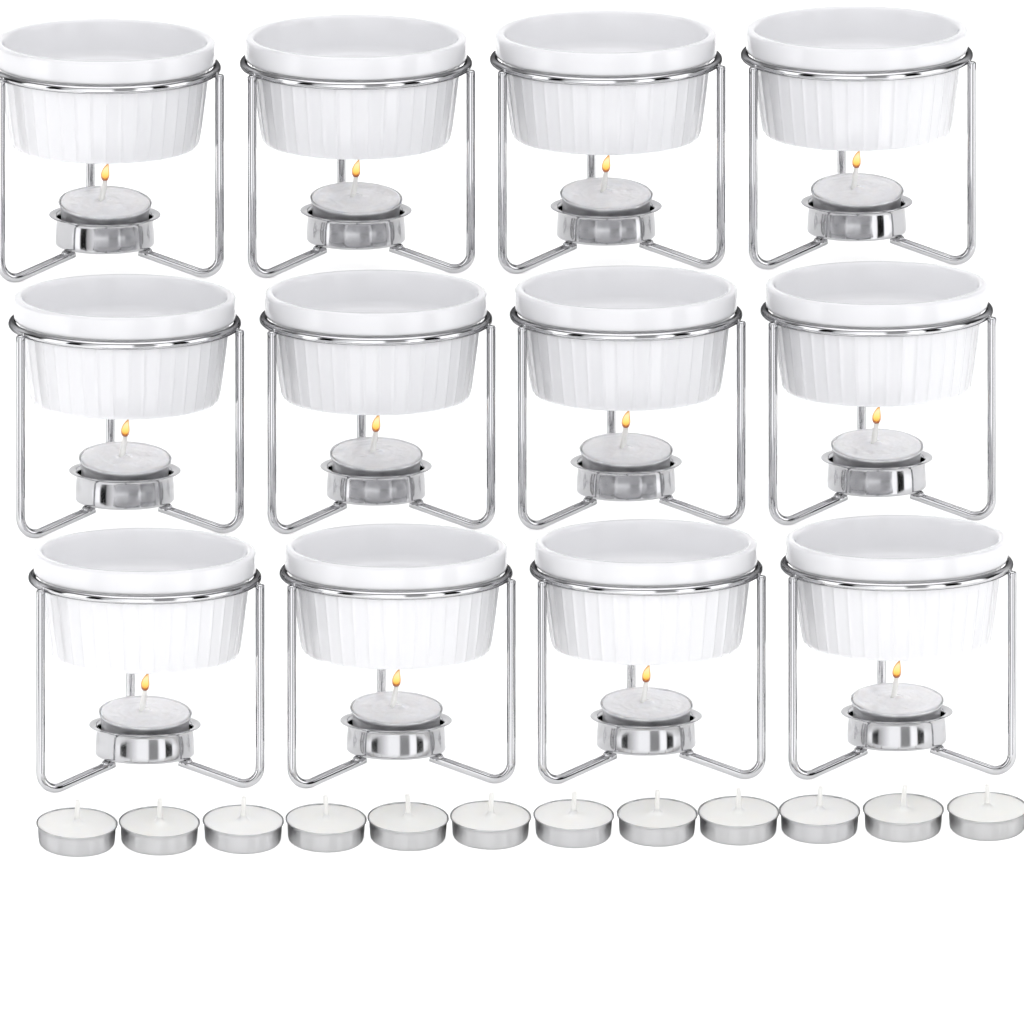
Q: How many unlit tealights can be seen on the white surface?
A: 12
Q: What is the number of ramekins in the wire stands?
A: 12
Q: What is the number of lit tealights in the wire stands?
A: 12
